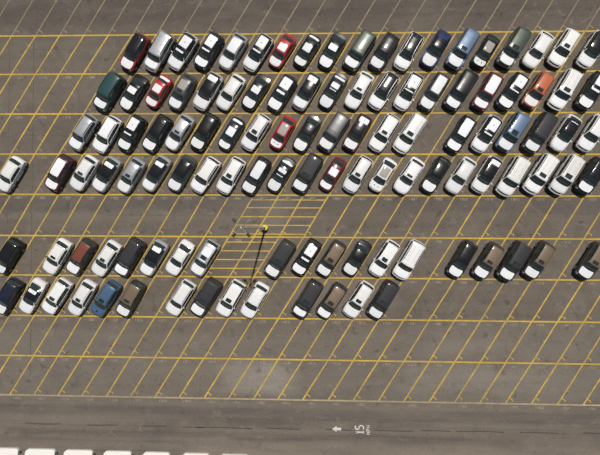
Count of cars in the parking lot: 115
